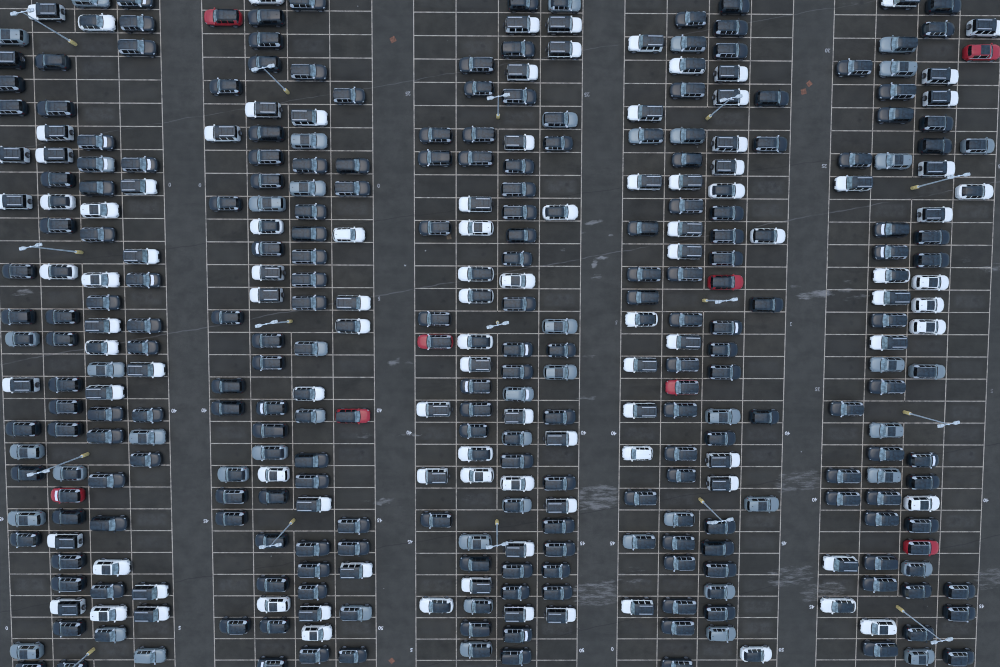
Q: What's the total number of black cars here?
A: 191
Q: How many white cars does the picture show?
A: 106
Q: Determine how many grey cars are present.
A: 49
